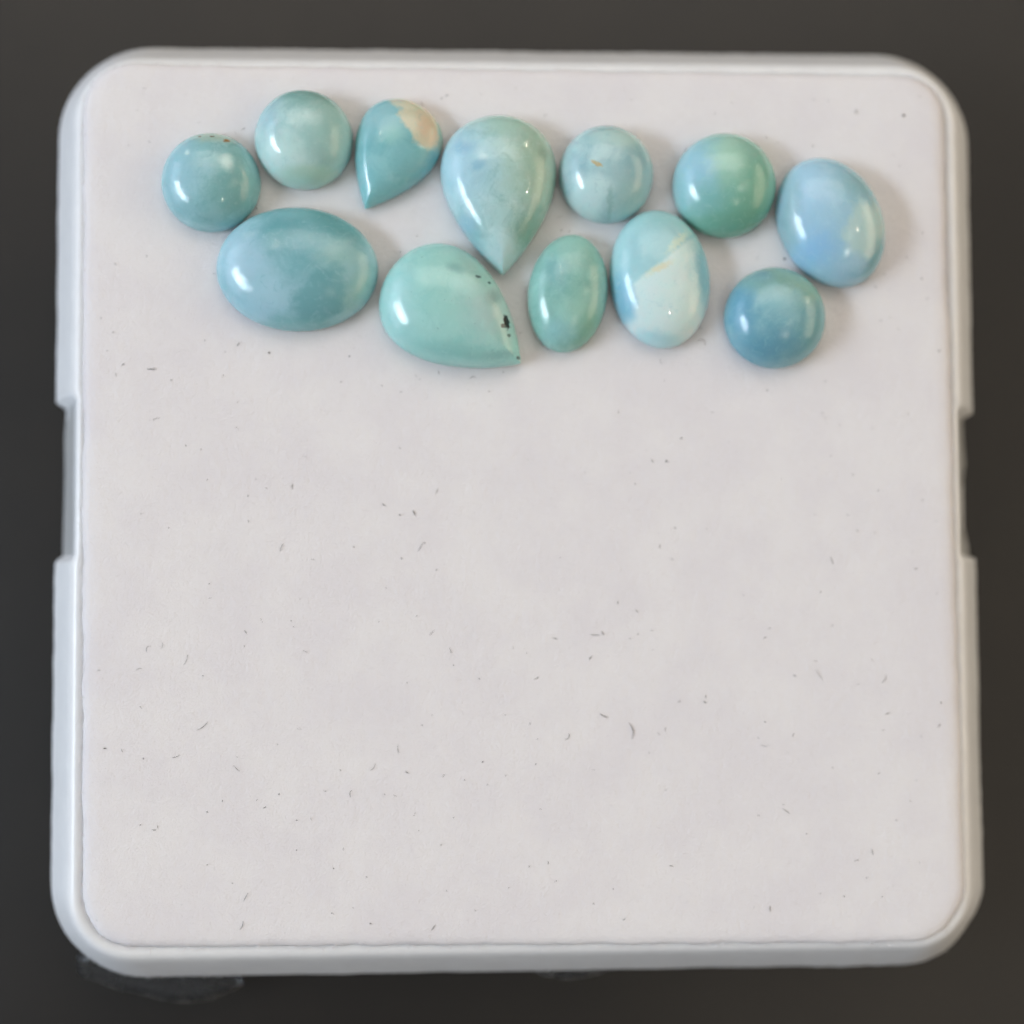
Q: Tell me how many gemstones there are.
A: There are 12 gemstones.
